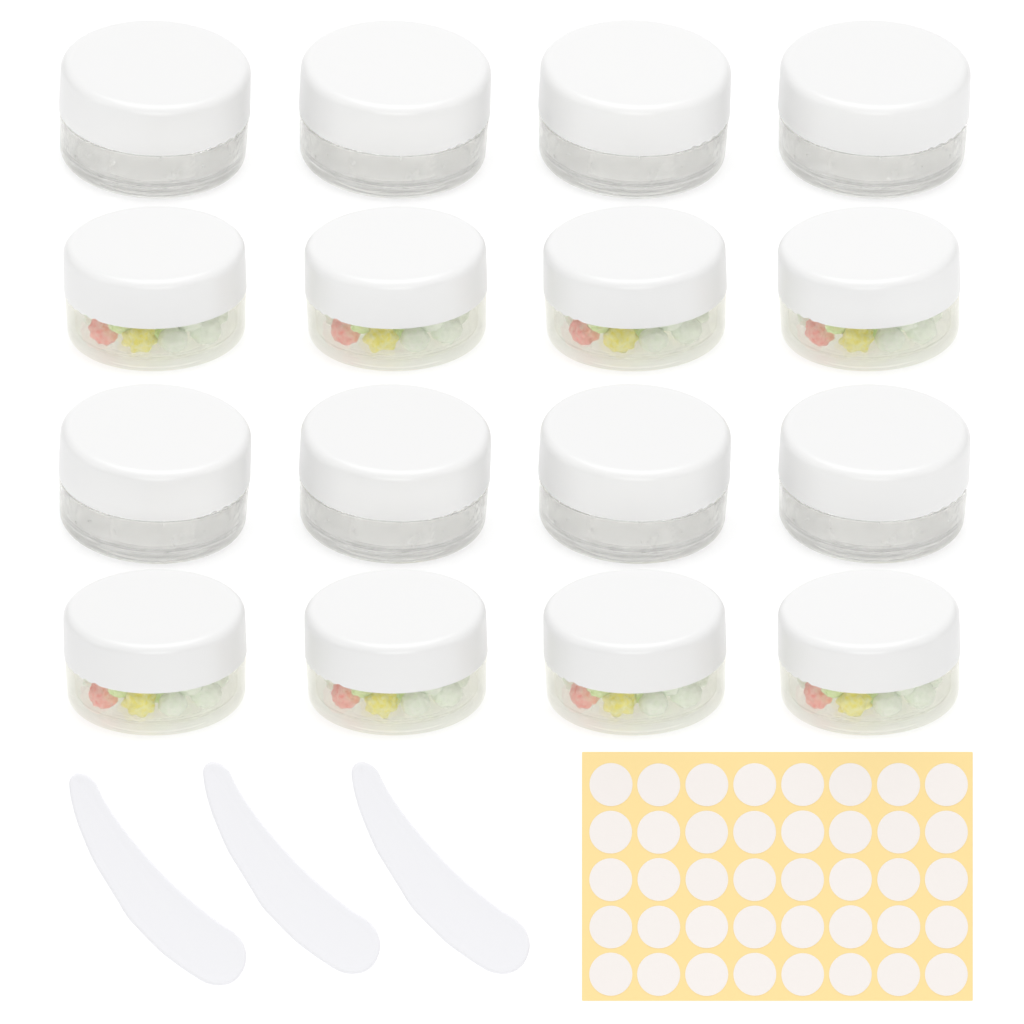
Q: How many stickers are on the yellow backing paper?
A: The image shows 40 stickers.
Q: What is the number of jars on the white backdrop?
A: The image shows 16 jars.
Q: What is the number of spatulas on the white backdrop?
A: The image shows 3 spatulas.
